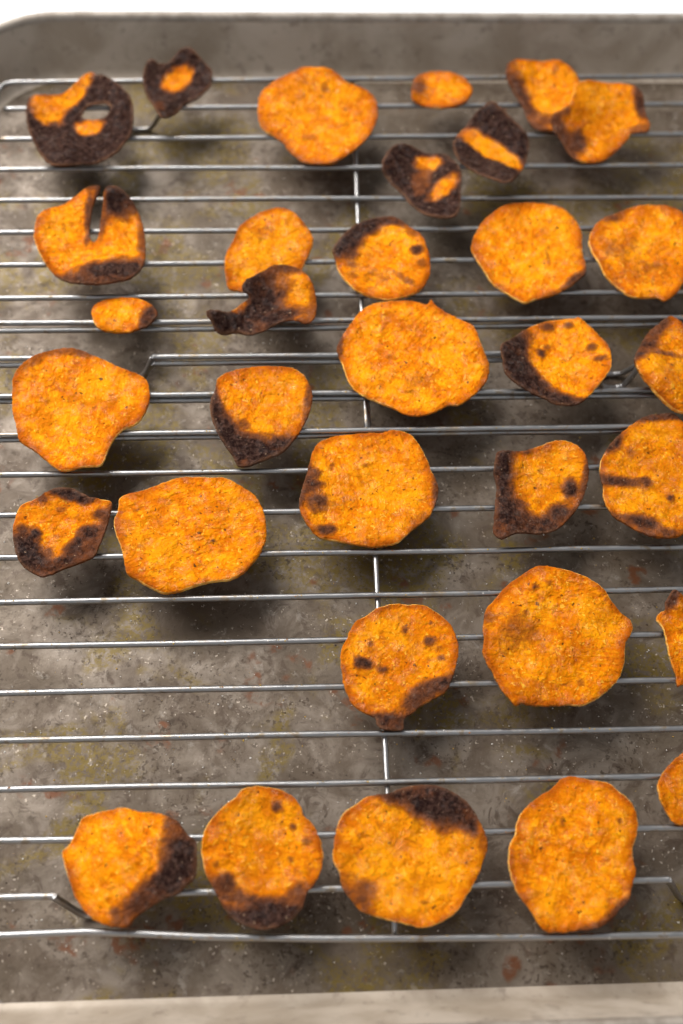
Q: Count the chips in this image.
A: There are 33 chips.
